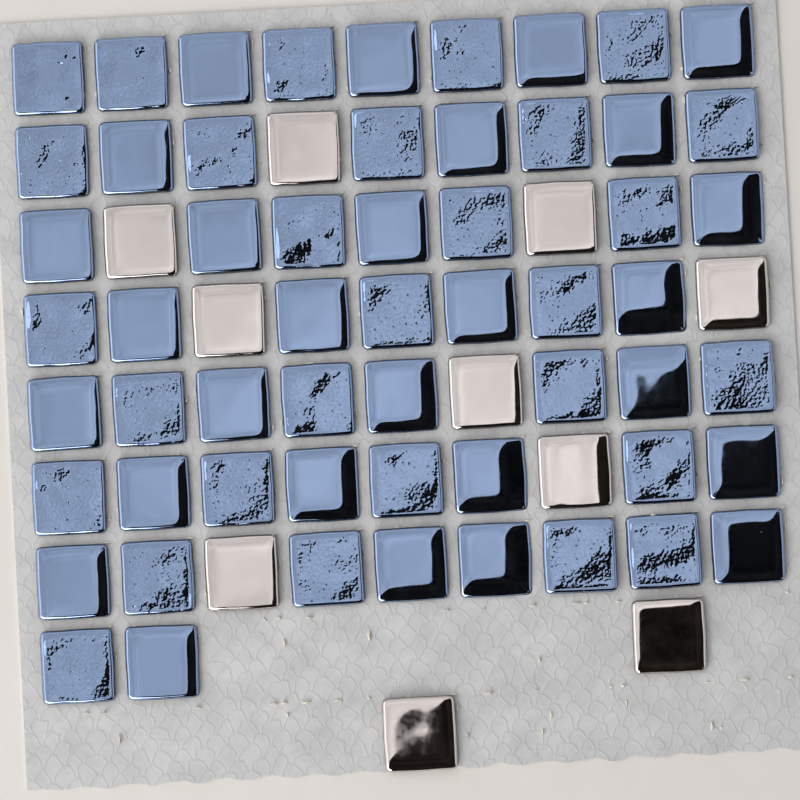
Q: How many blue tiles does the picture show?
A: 57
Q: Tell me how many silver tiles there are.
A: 10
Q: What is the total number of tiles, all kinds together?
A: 67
